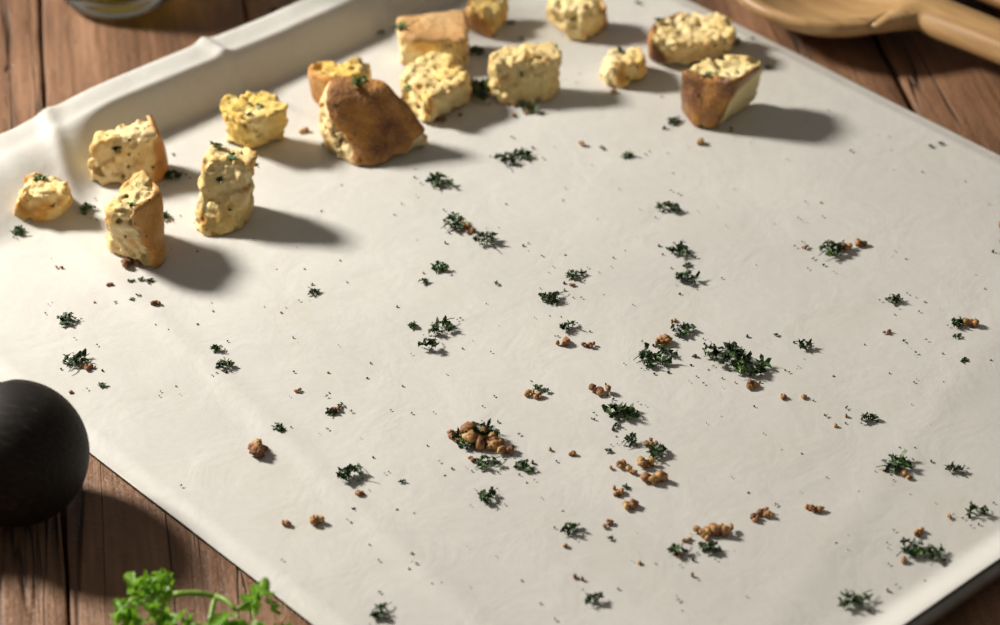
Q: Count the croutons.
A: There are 15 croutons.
